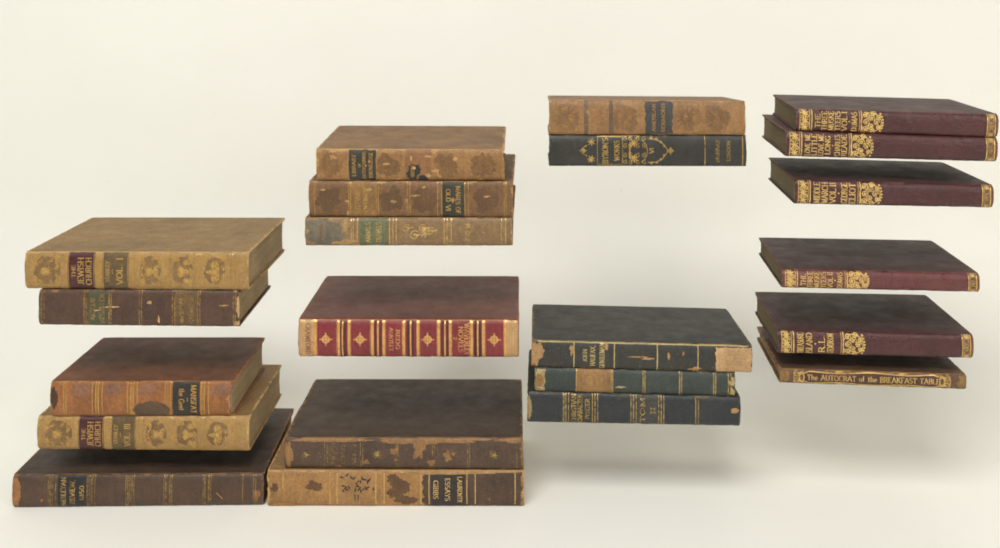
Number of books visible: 22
